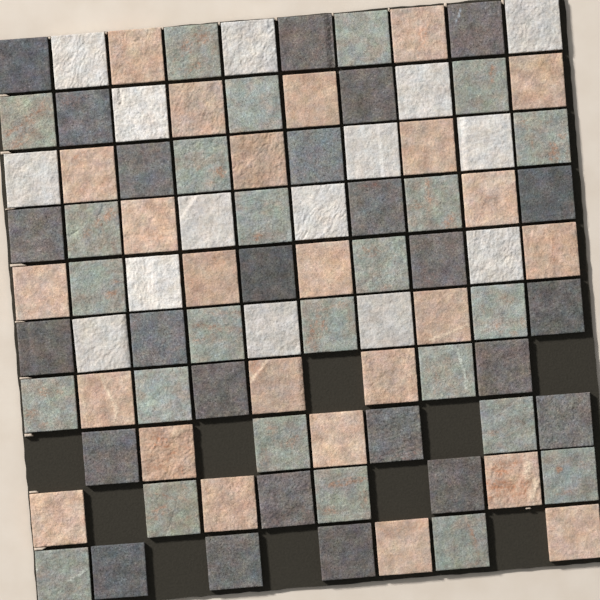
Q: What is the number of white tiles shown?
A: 15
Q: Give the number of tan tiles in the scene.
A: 25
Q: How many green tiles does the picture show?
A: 25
